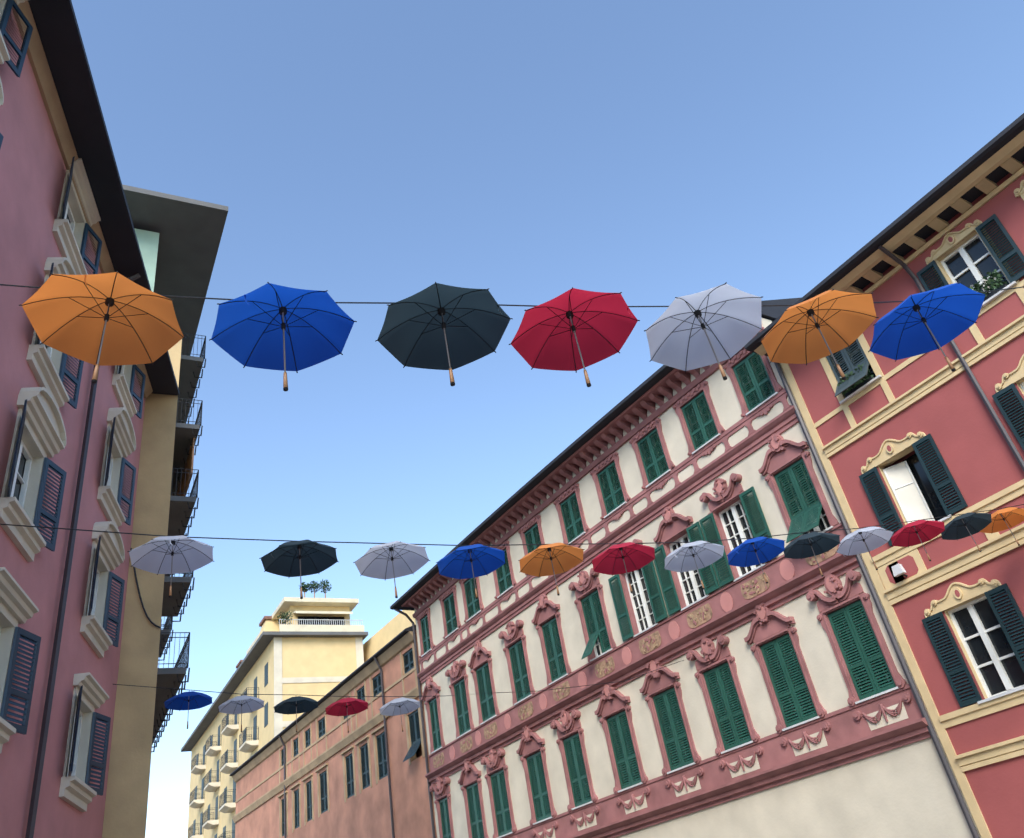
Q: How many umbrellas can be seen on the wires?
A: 25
